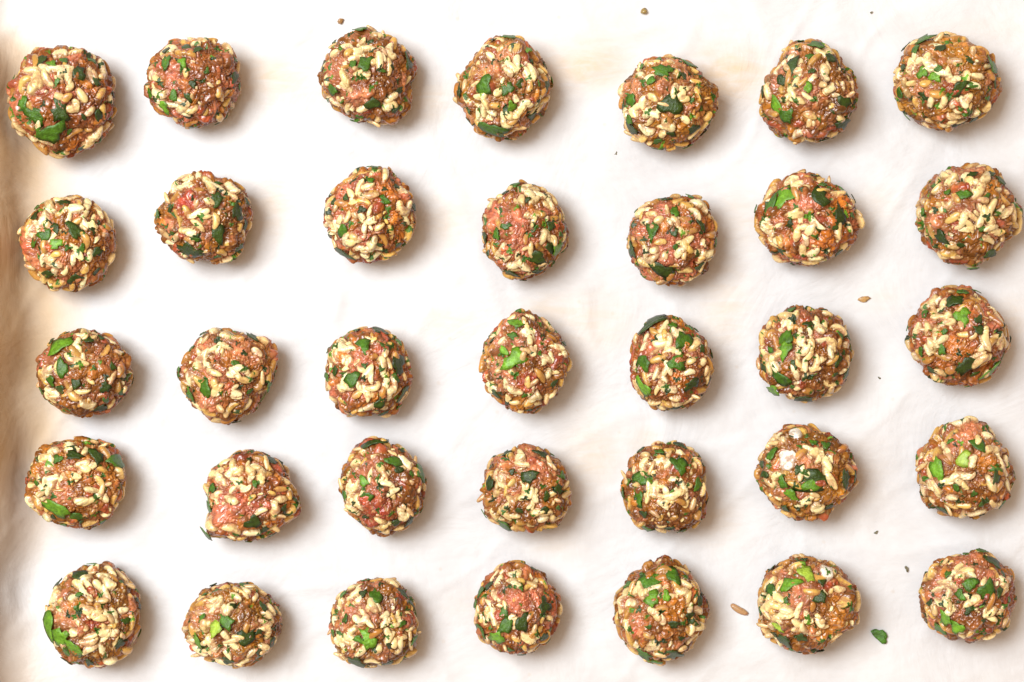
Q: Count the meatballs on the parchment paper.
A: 35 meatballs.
